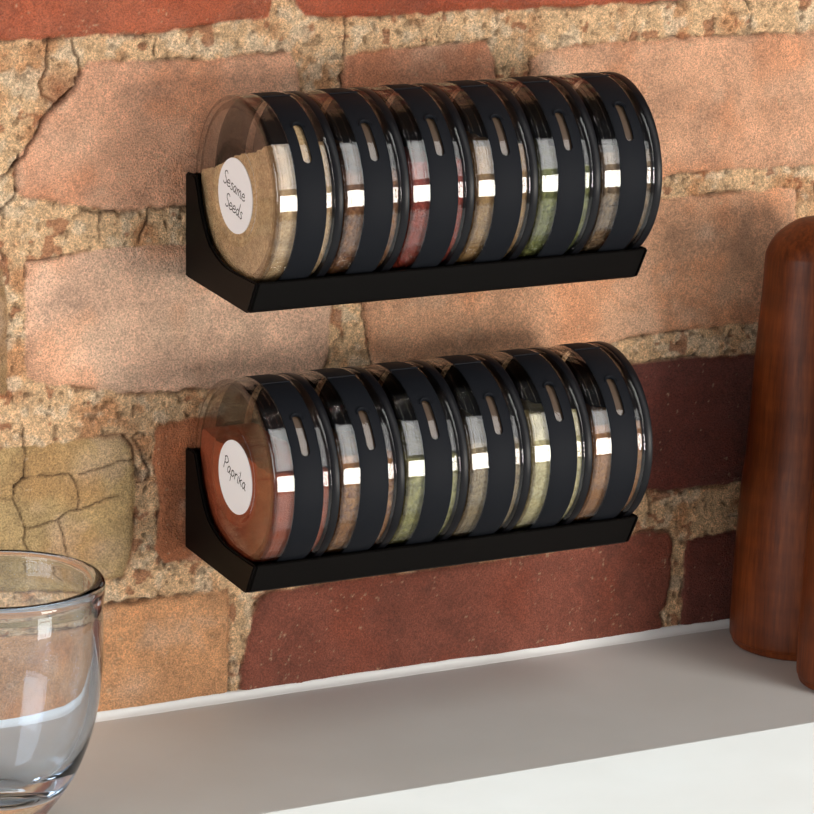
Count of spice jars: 12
